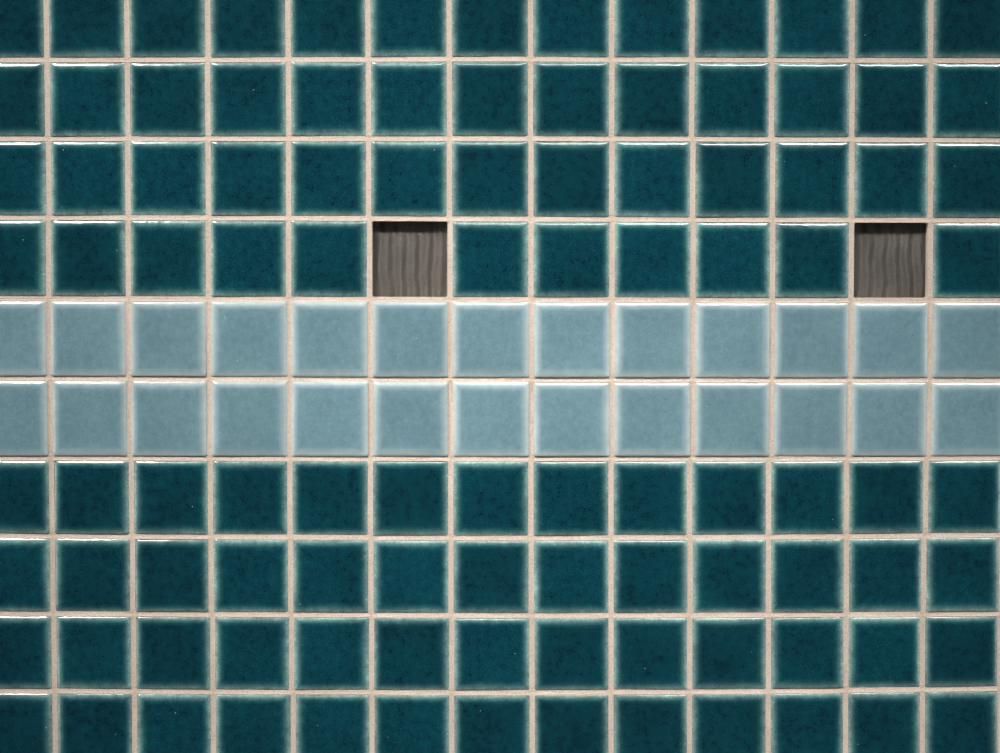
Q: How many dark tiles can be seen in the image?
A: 102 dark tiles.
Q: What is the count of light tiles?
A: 26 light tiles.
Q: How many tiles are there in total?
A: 128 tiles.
